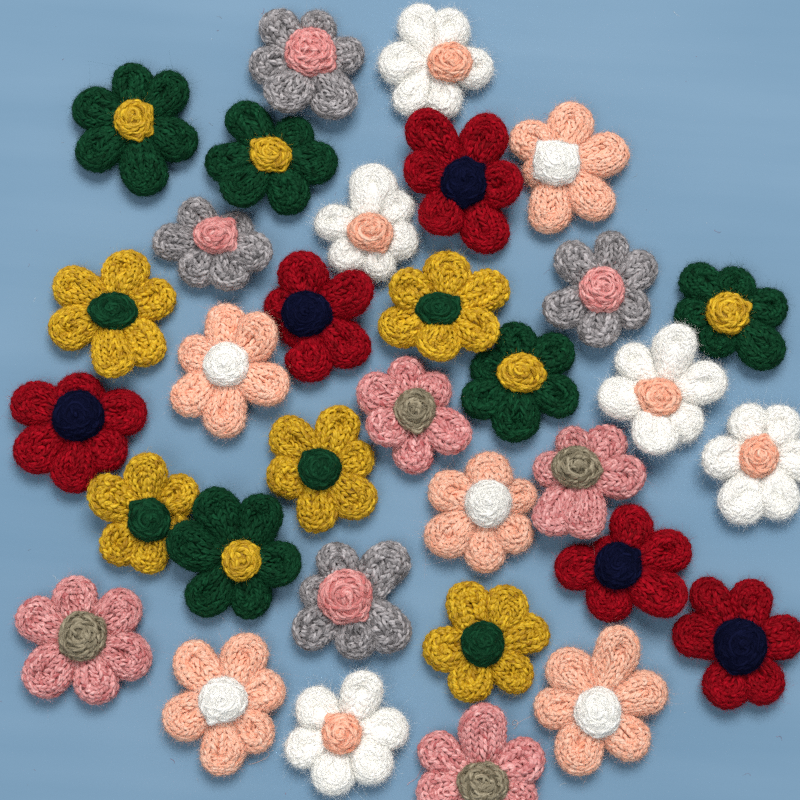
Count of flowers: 33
